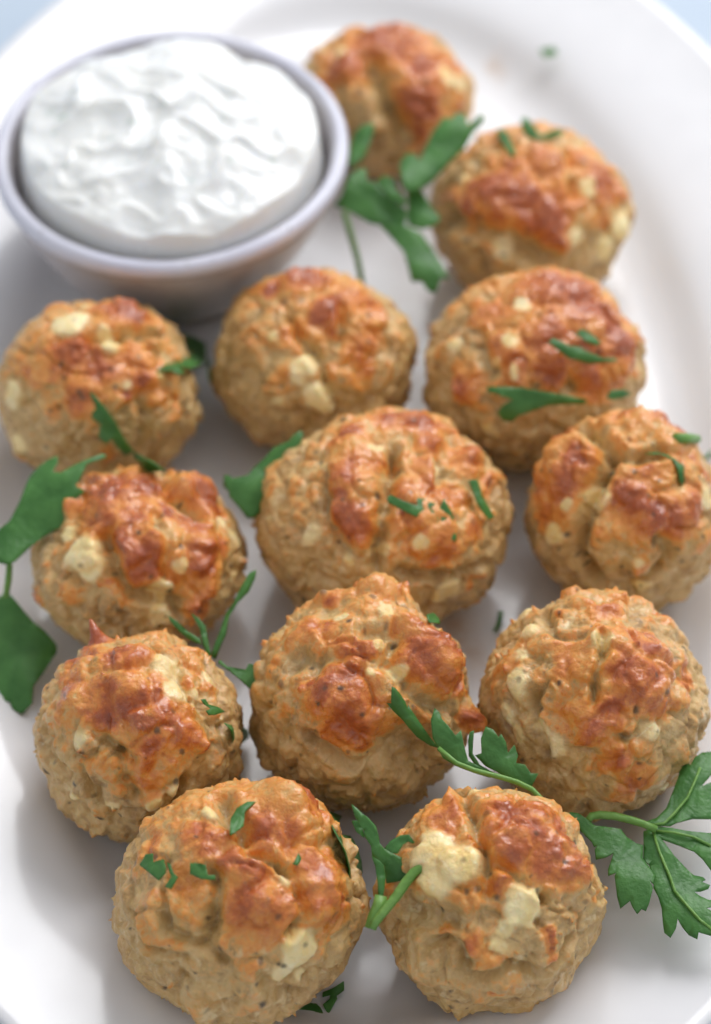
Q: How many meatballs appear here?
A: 13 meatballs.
